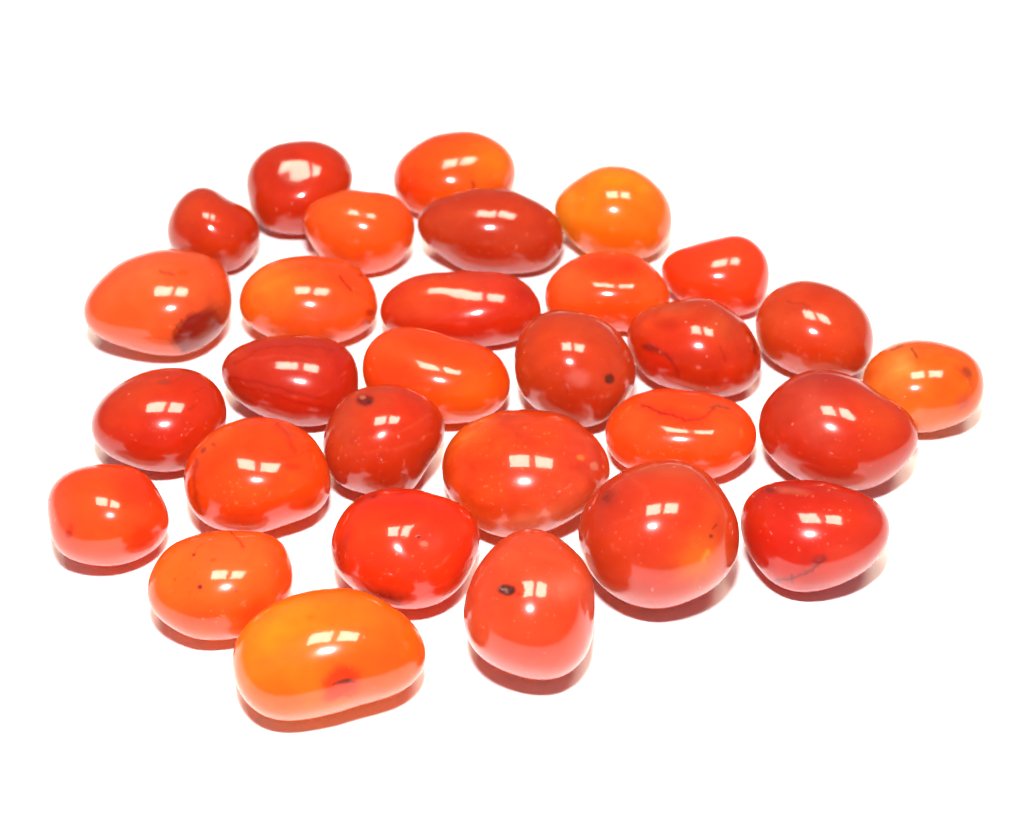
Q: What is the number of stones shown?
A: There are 30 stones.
